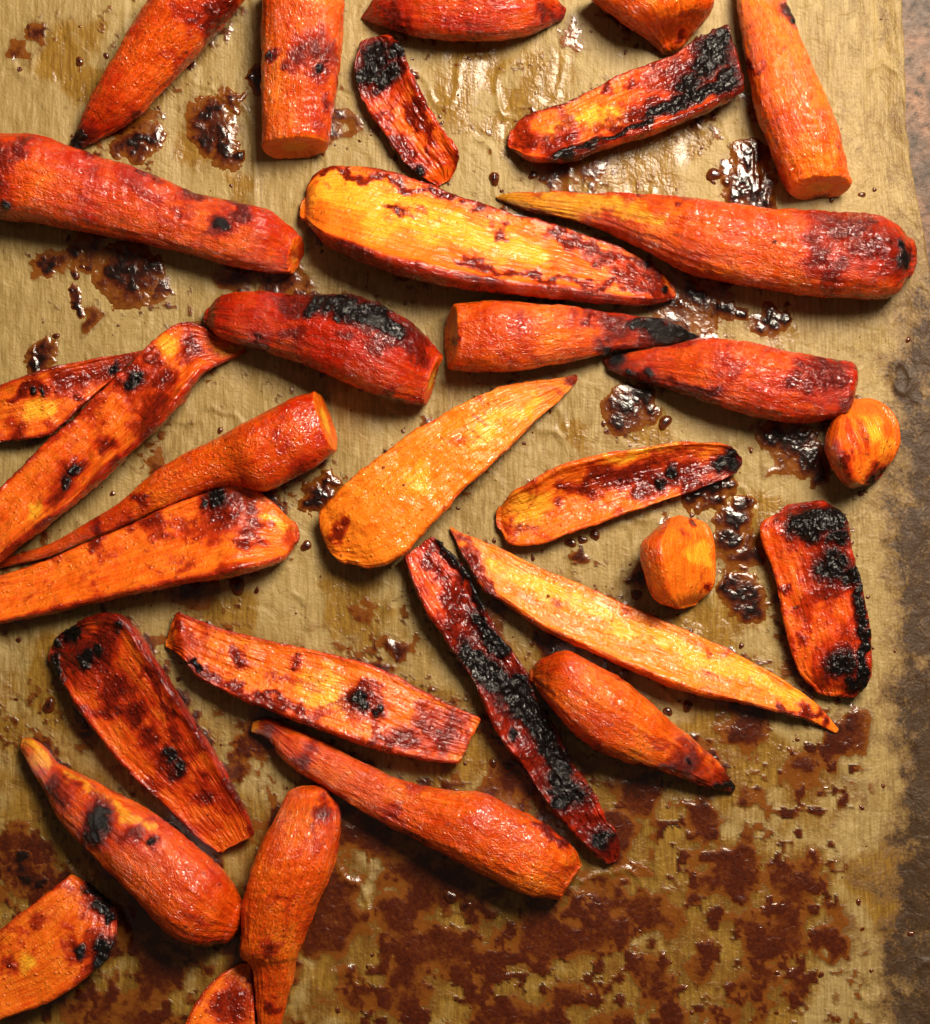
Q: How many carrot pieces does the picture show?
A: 32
